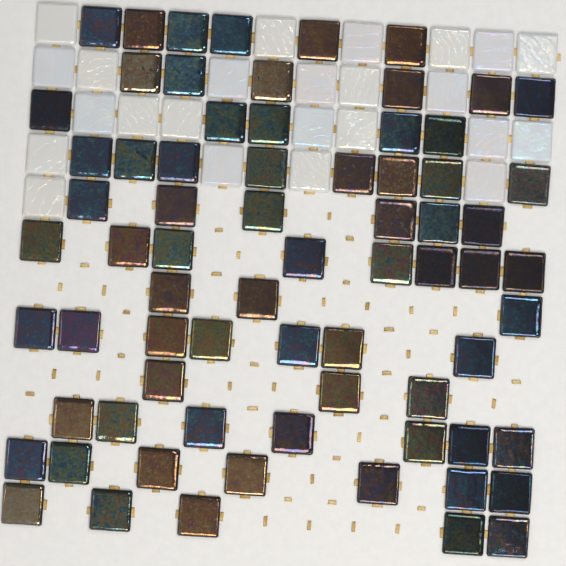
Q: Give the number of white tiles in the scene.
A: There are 24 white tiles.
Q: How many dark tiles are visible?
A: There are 71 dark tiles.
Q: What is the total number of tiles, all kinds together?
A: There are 95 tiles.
